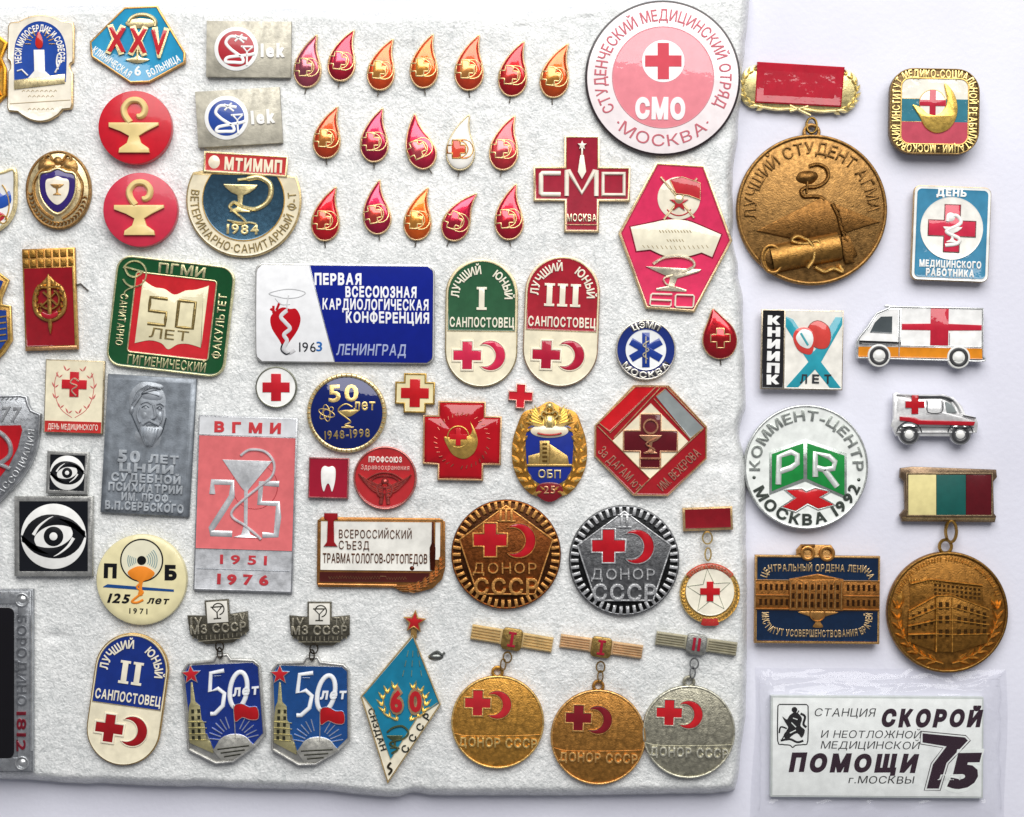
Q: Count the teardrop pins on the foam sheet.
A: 18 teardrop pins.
